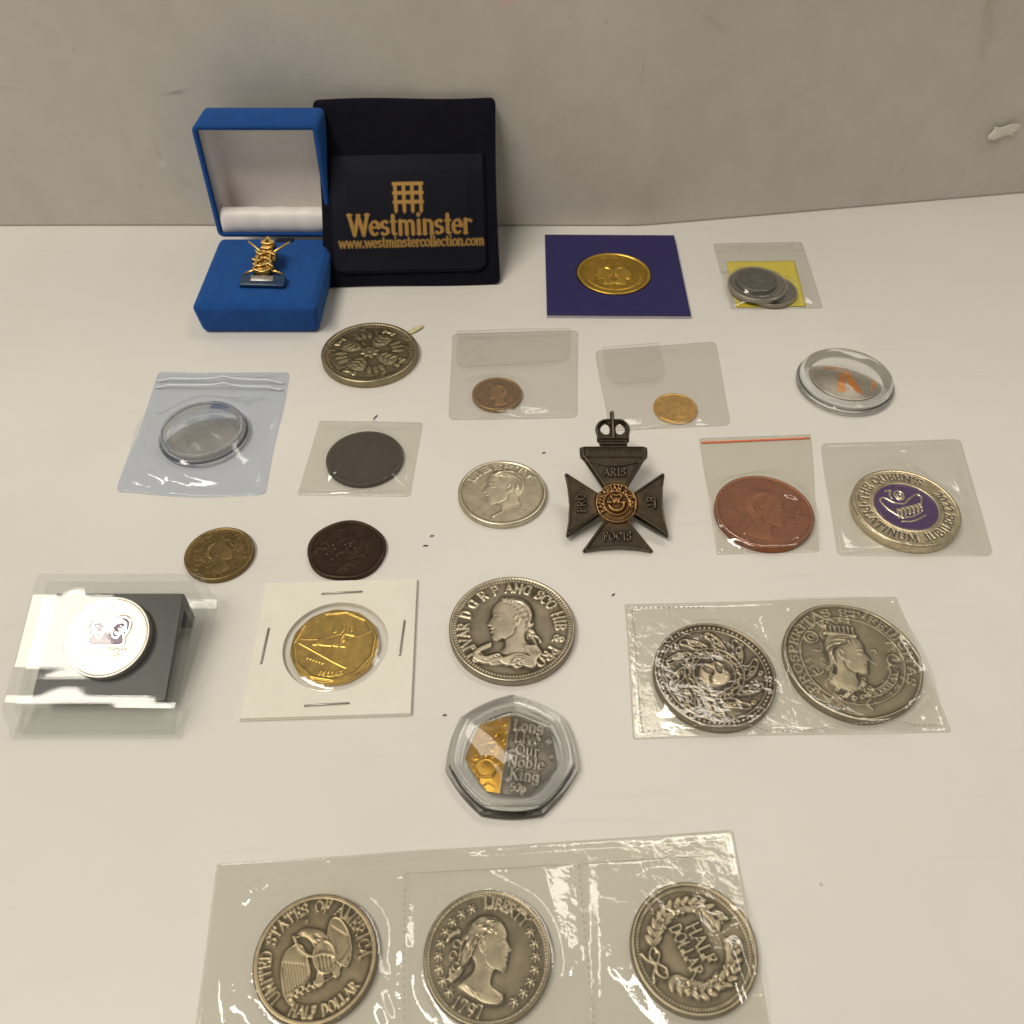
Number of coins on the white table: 24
